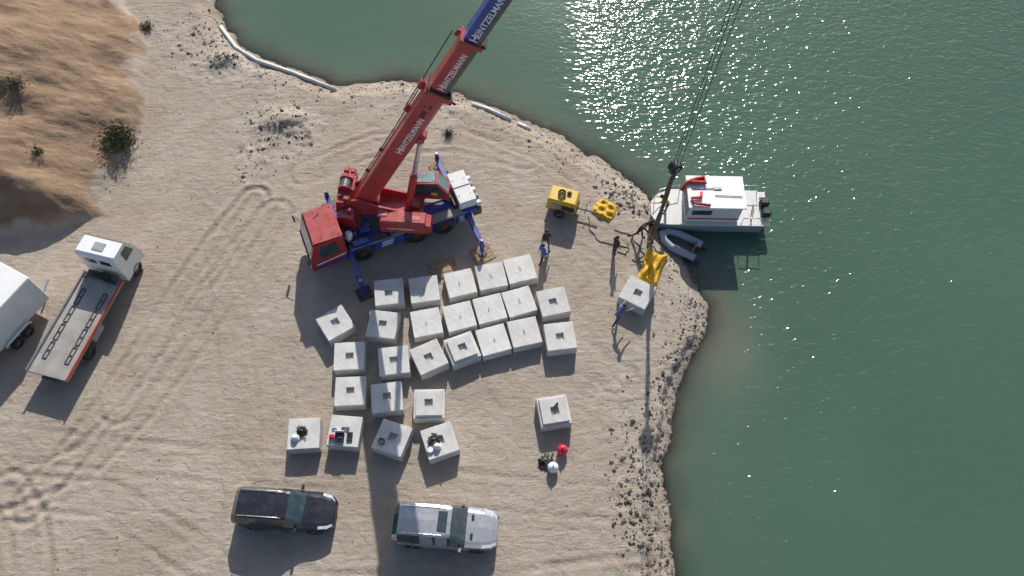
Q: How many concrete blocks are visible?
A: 28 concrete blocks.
